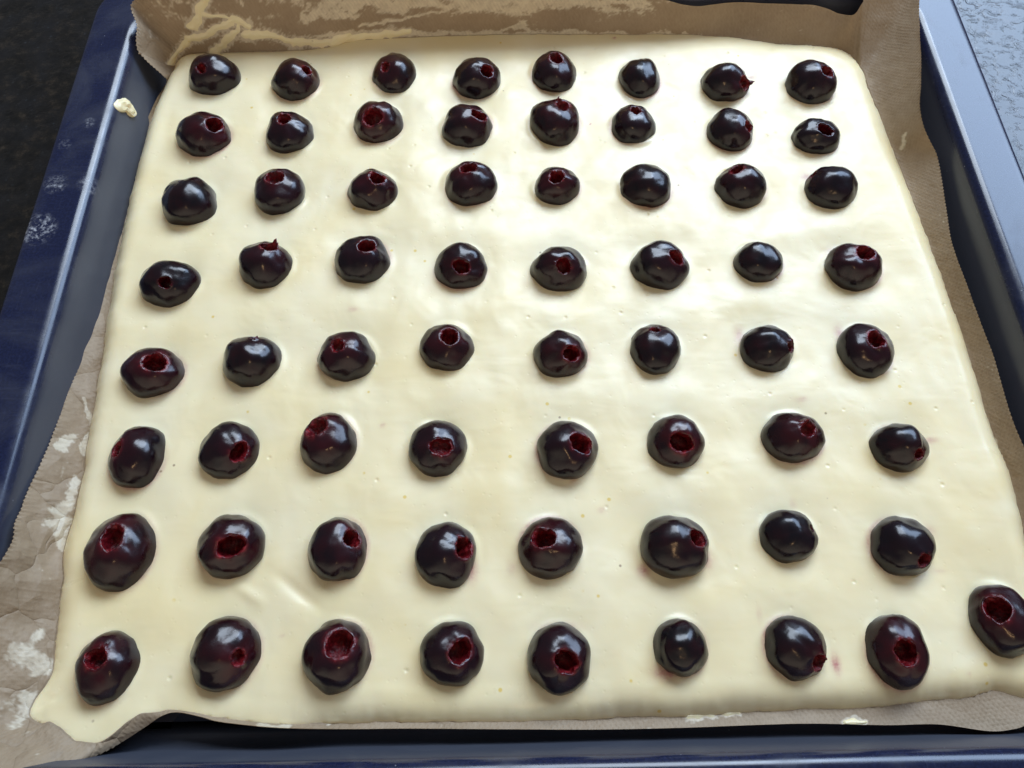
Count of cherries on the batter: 65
